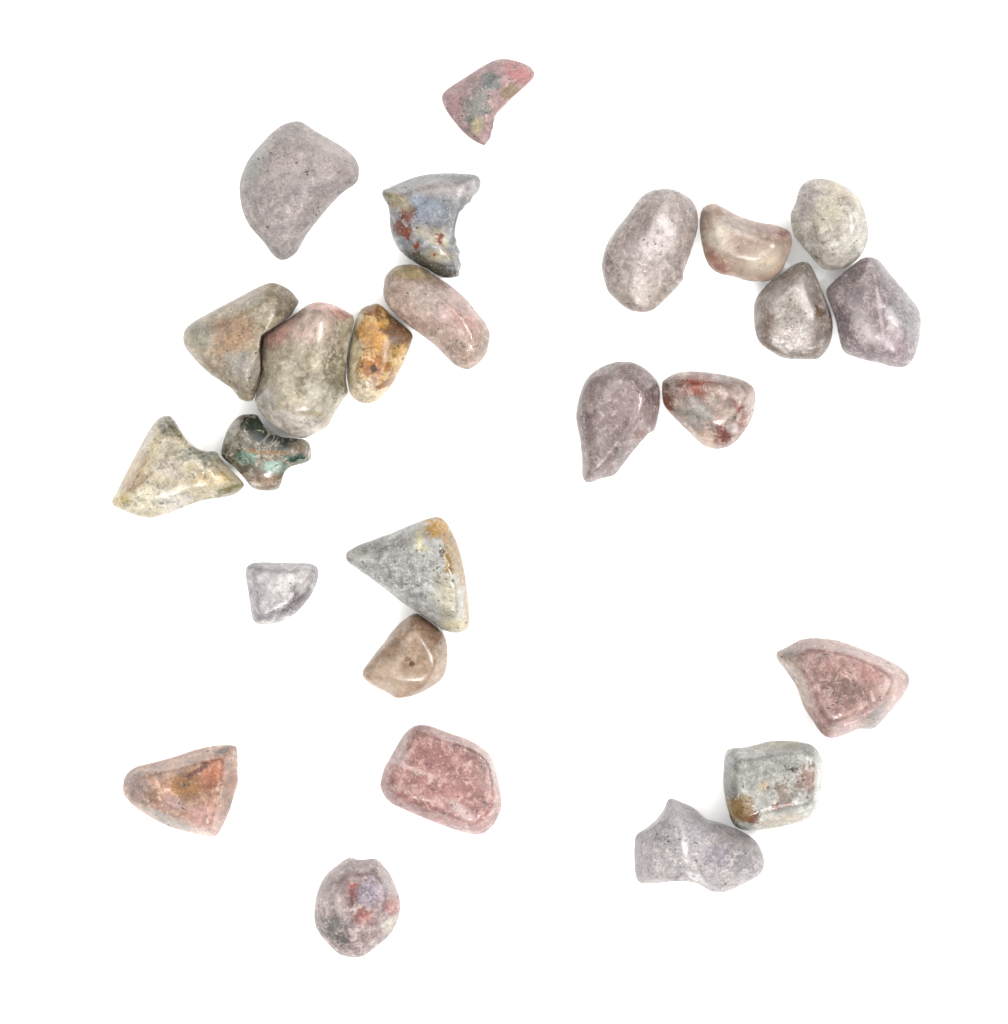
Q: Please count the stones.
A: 25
